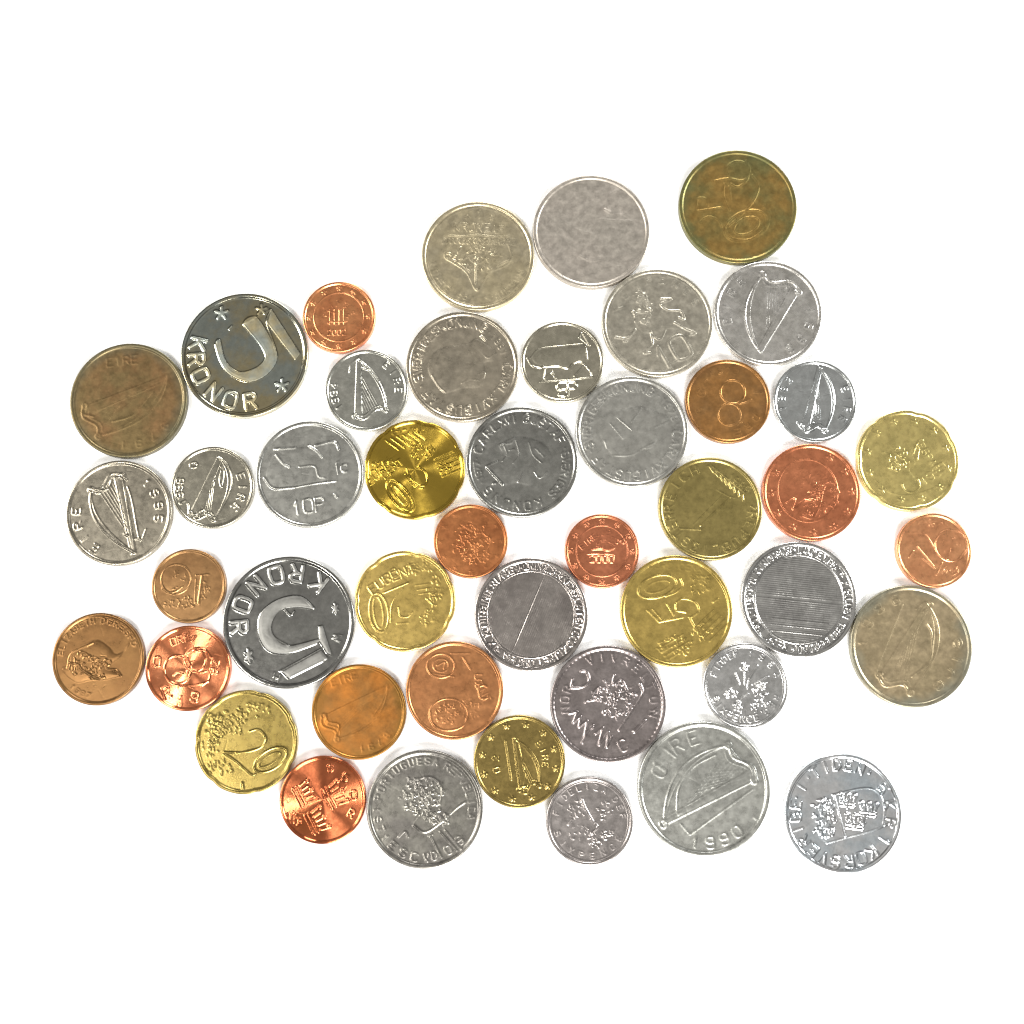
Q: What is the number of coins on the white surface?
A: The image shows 45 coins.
